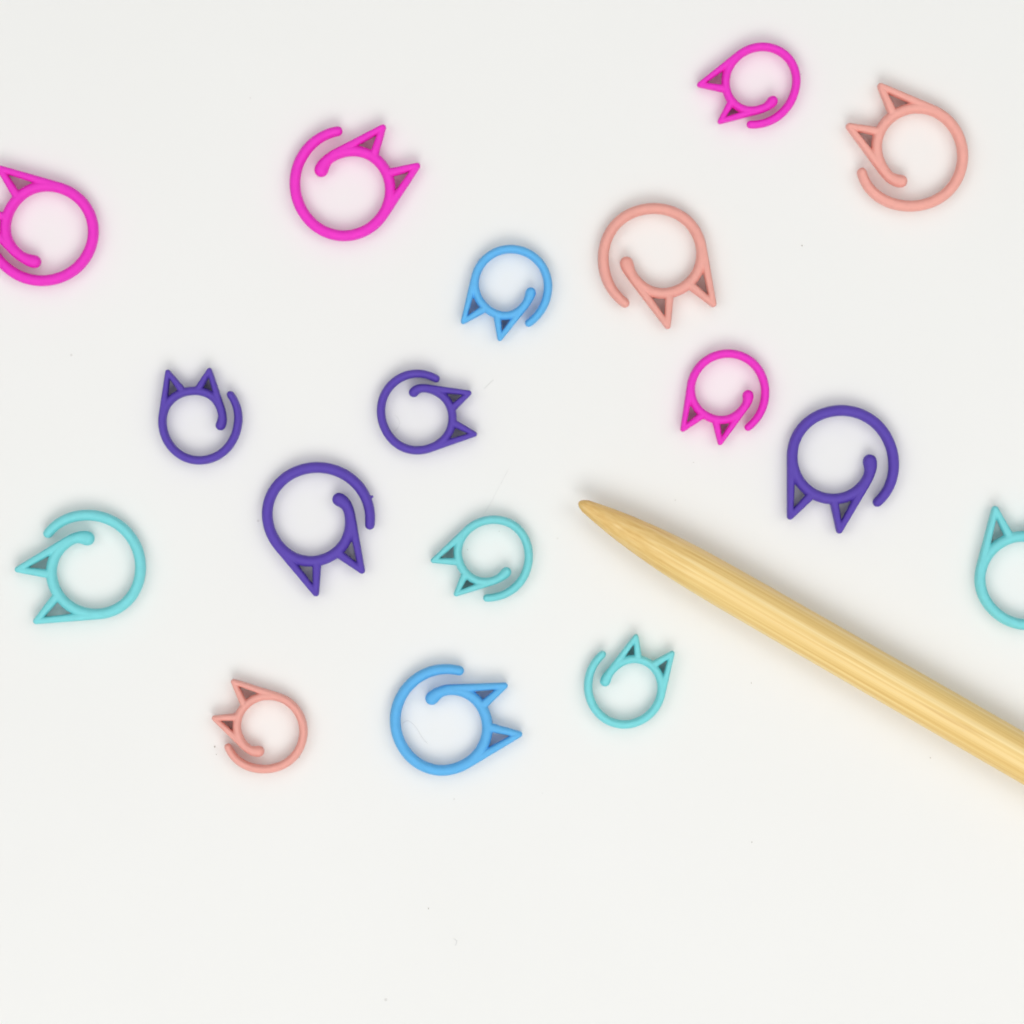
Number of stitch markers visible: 17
